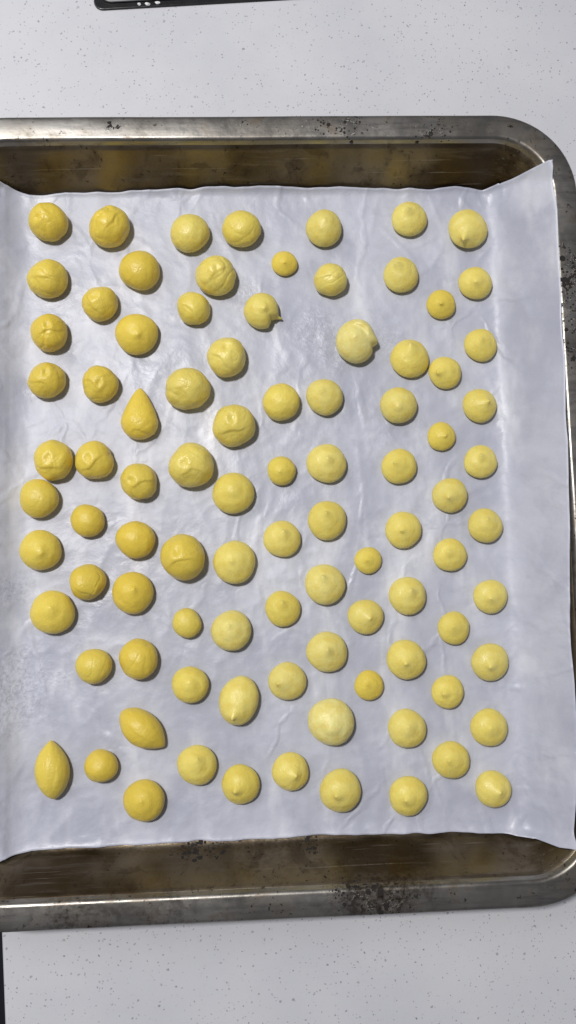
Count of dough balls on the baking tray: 92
